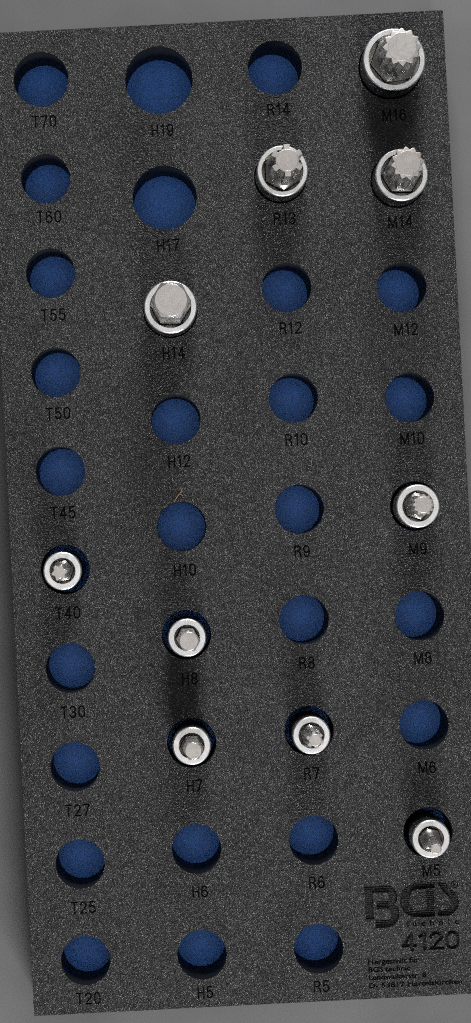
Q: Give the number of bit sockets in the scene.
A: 10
